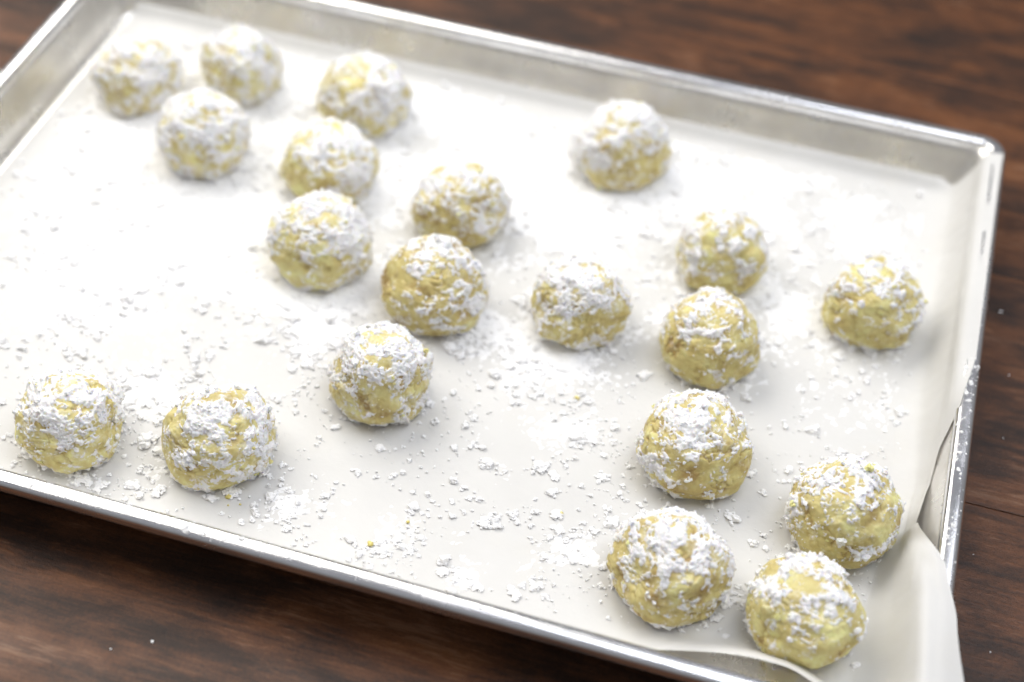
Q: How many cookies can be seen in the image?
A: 20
